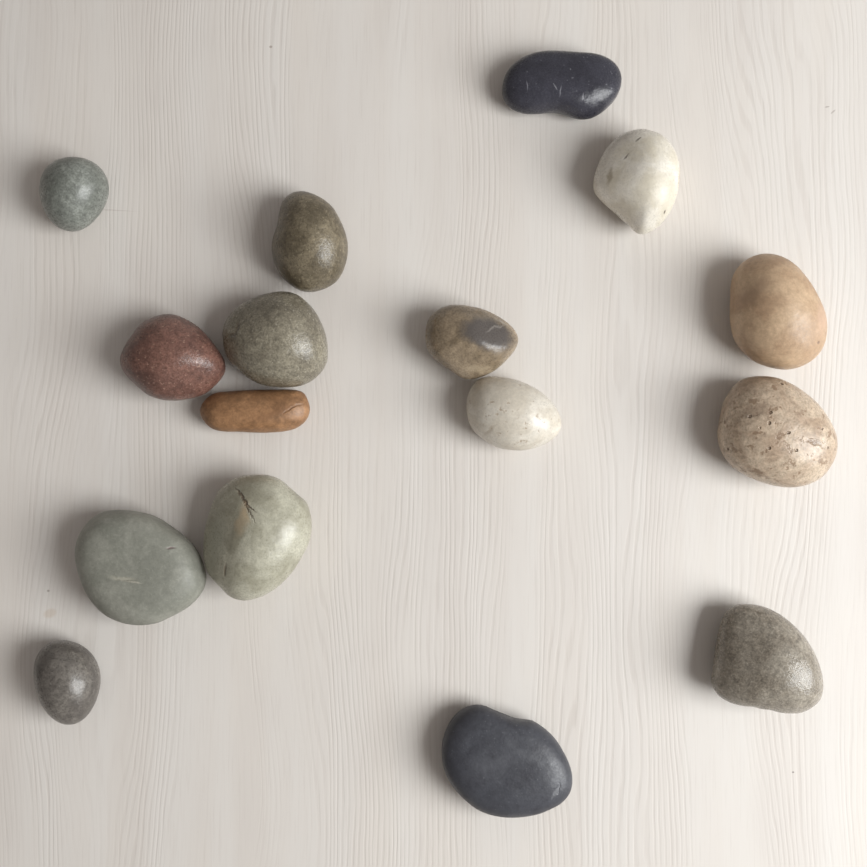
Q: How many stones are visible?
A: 16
